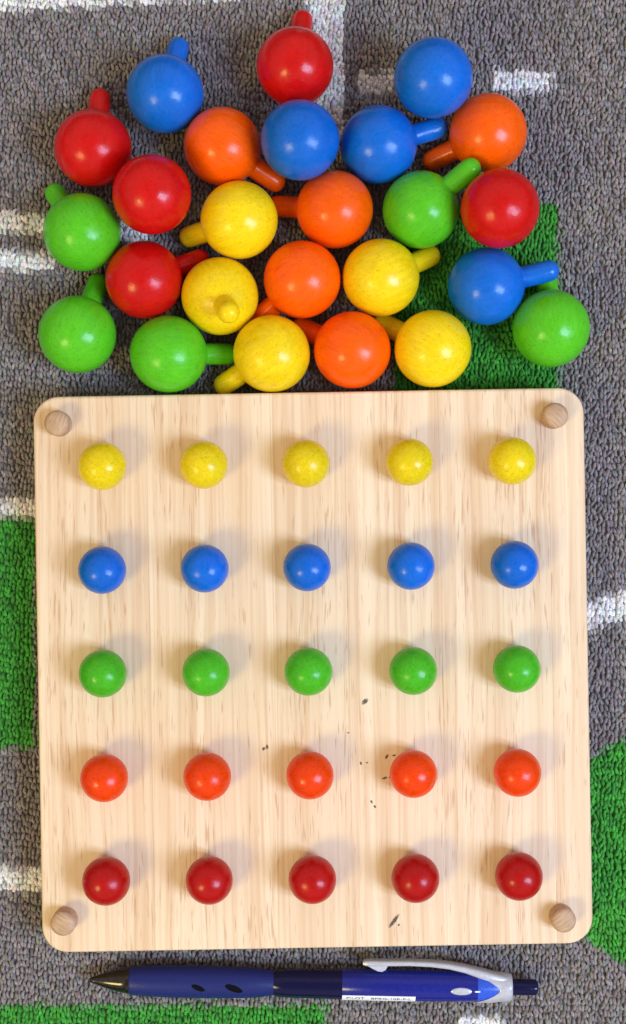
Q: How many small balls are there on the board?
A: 25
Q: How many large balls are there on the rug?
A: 25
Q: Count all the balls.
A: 50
